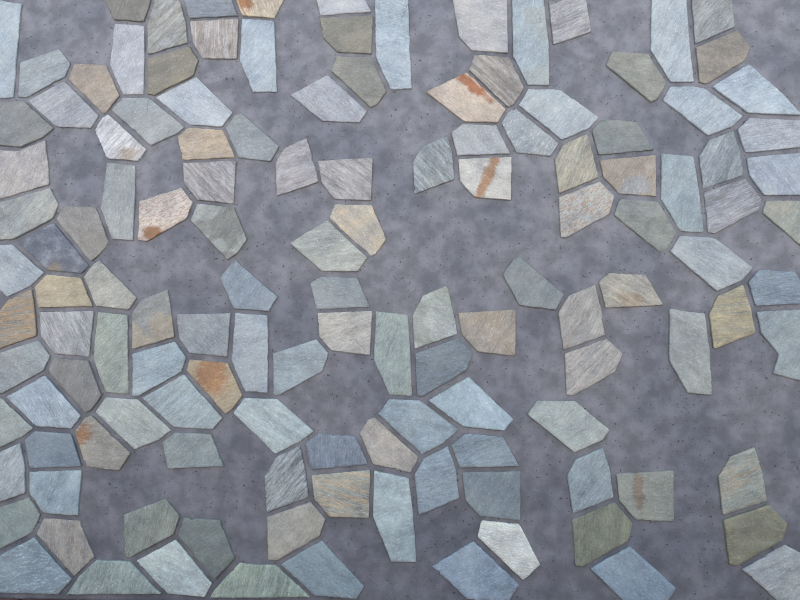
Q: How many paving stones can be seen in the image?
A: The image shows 132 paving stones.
